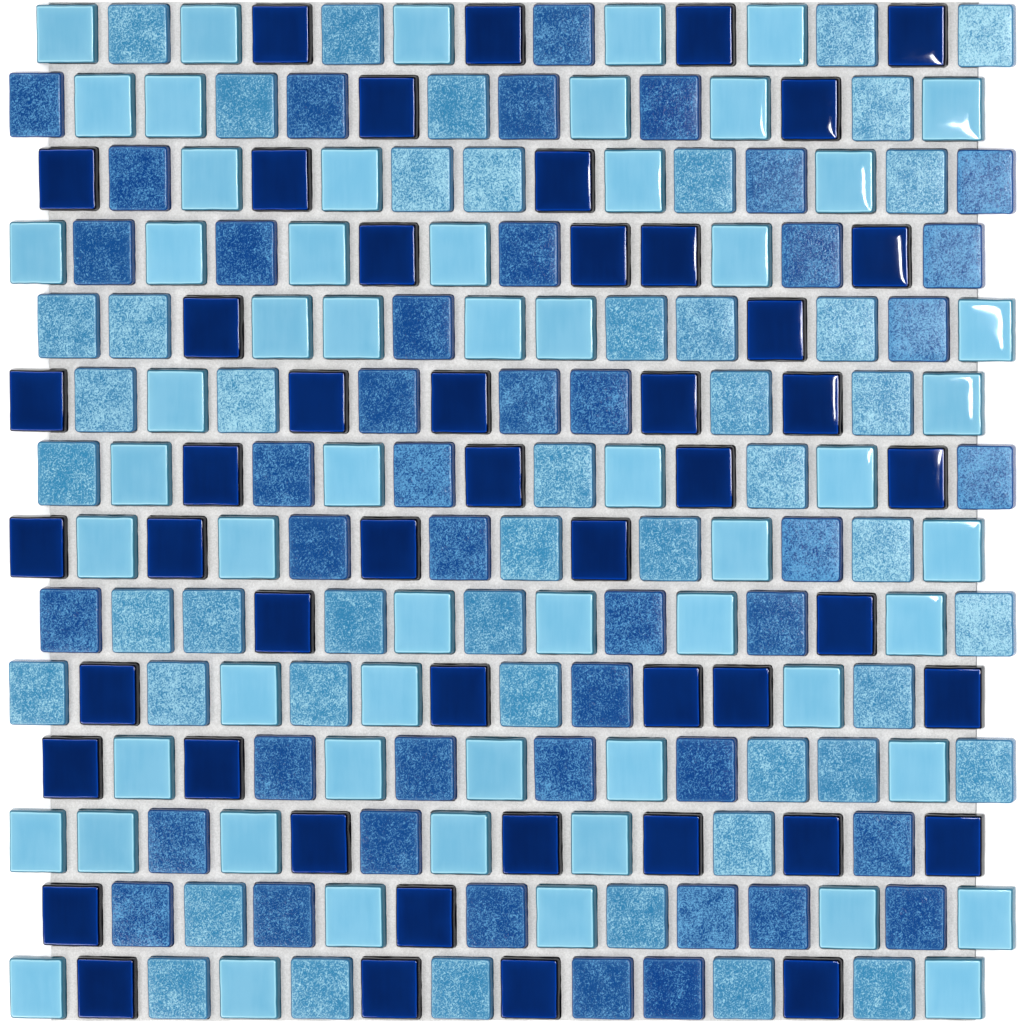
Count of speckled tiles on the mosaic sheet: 90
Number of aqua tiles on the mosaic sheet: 58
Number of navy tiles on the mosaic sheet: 48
